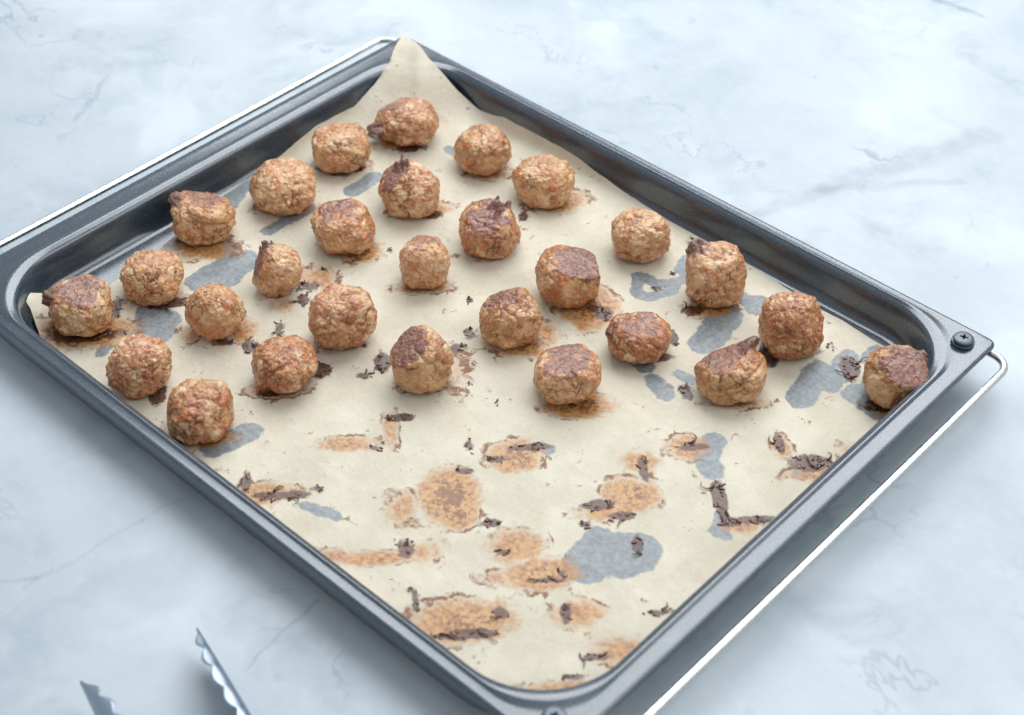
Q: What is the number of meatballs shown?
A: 28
